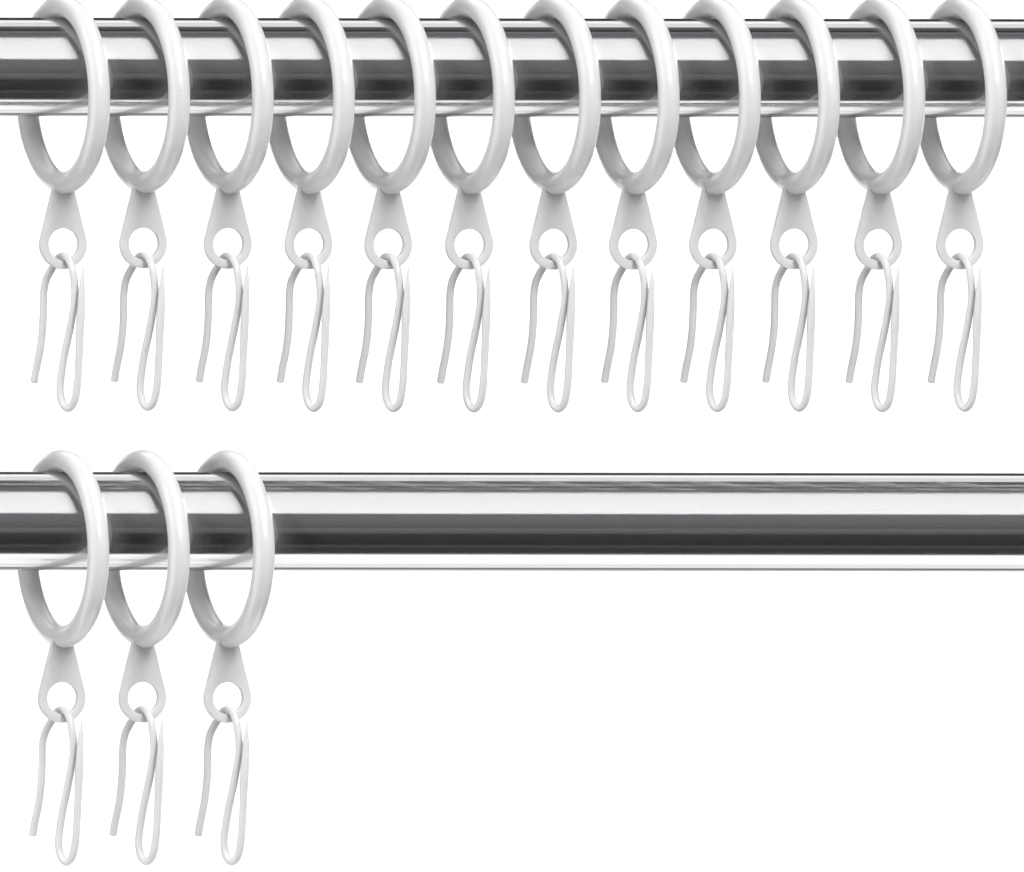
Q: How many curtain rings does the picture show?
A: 15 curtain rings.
